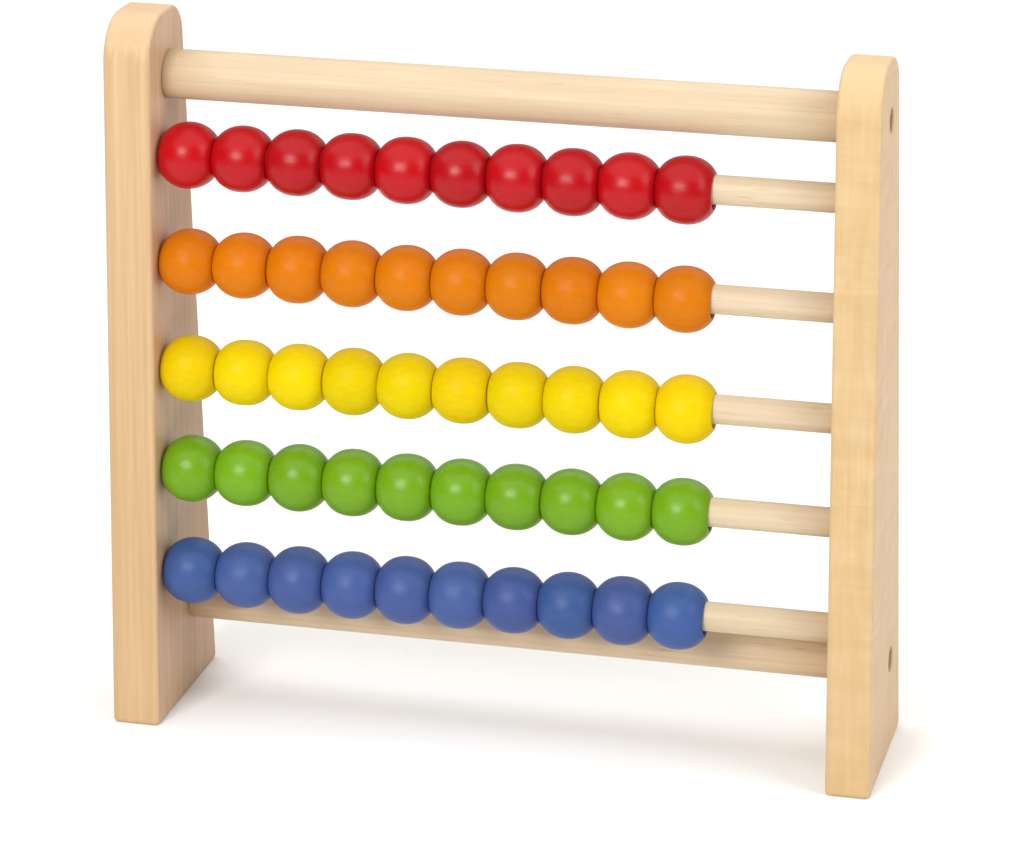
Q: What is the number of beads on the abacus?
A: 50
